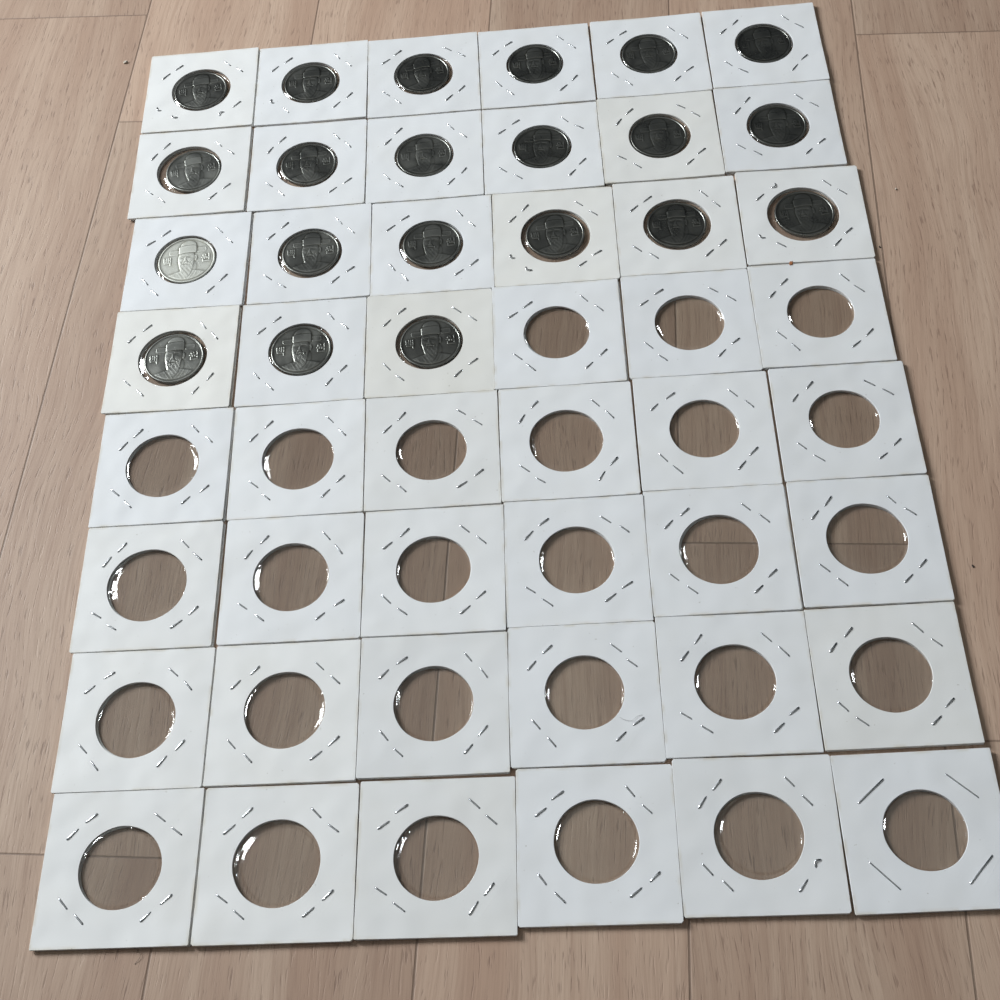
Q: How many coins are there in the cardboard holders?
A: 21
